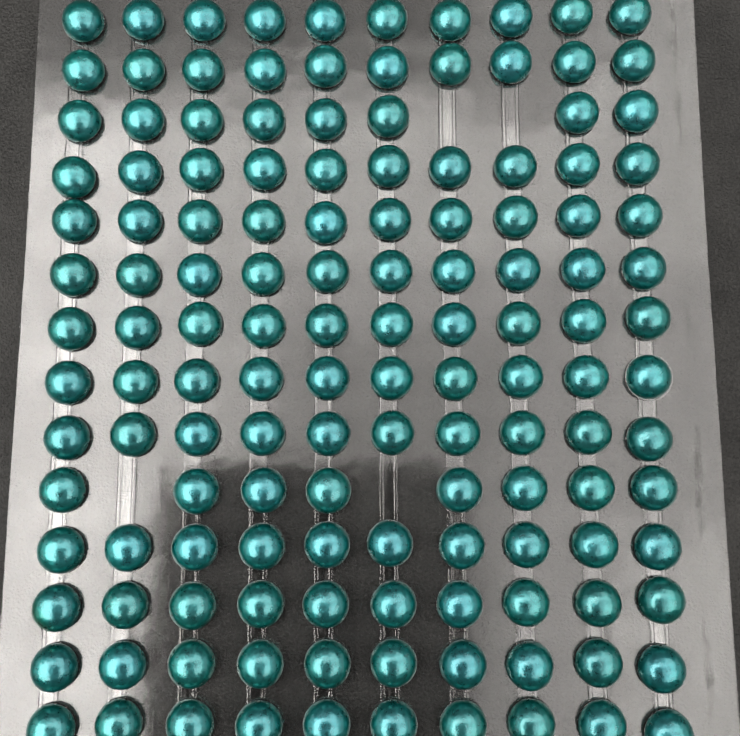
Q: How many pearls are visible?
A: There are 136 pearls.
